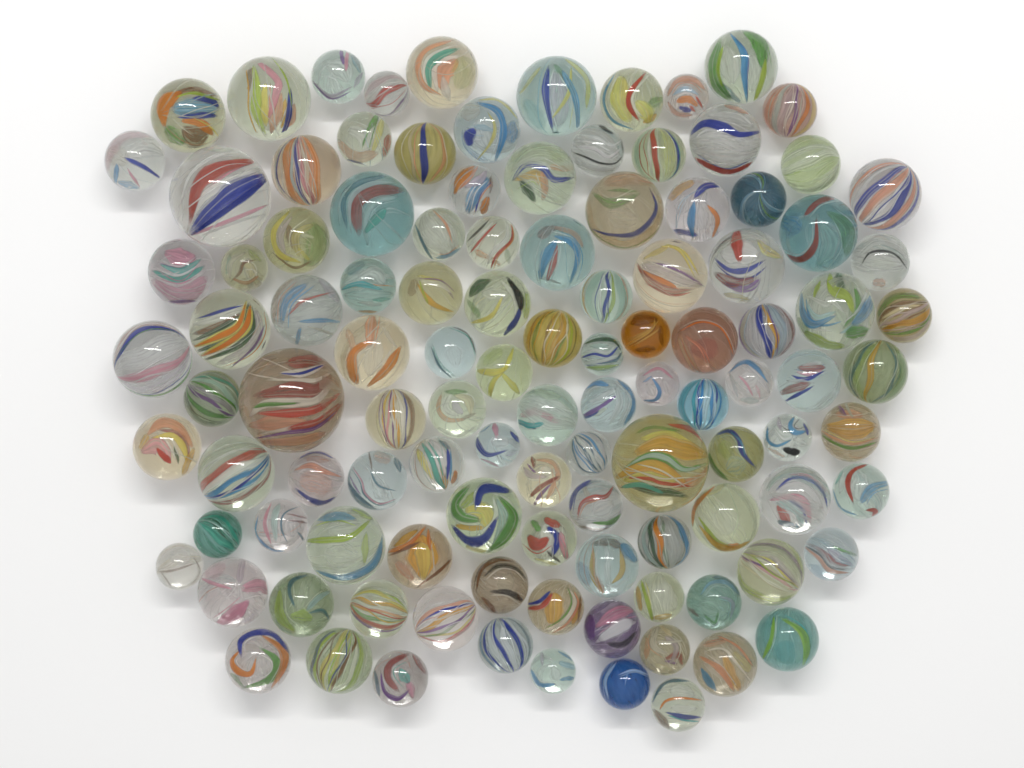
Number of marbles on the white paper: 111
